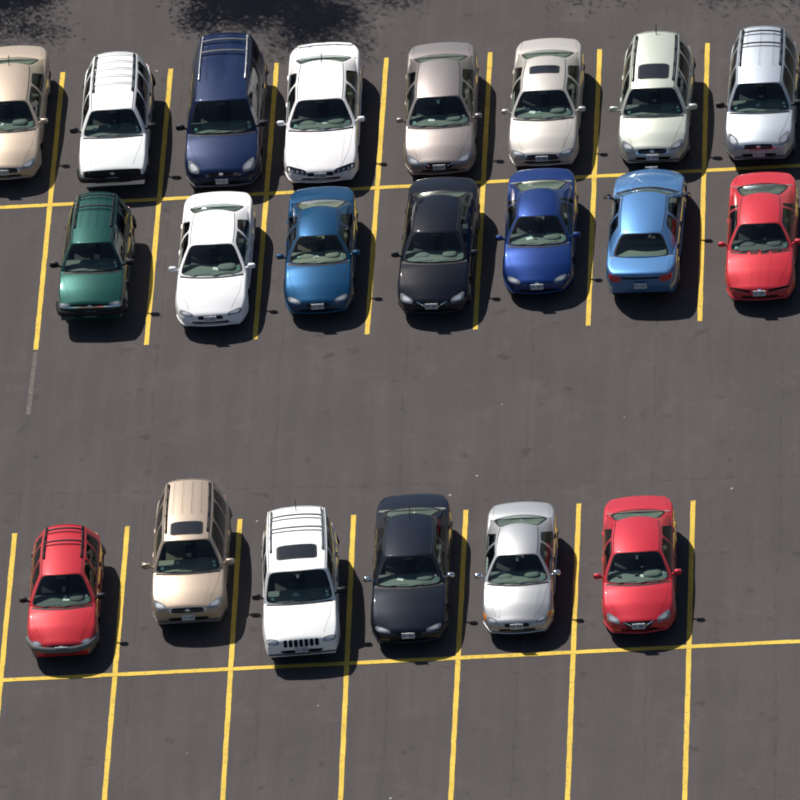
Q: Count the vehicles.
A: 21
